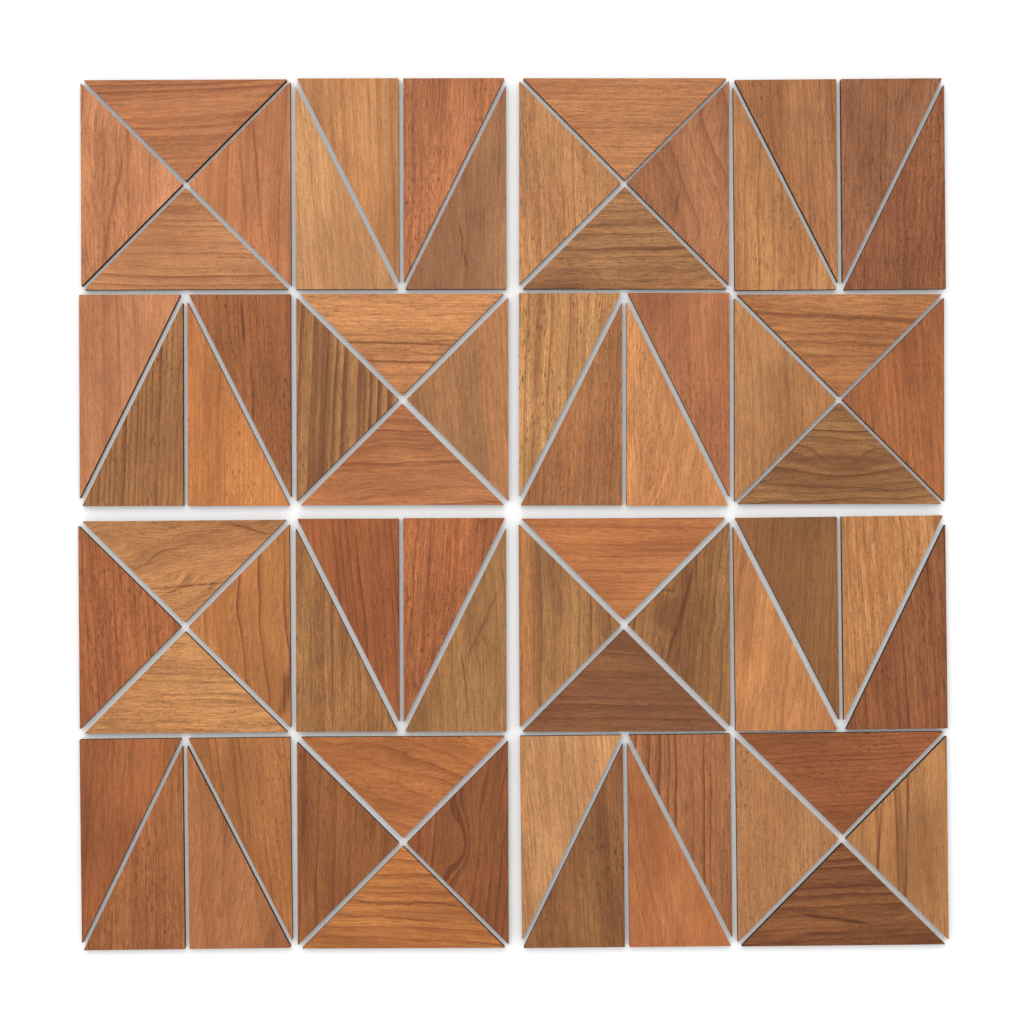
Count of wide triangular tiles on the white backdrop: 32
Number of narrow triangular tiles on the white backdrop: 32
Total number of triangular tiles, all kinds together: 64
